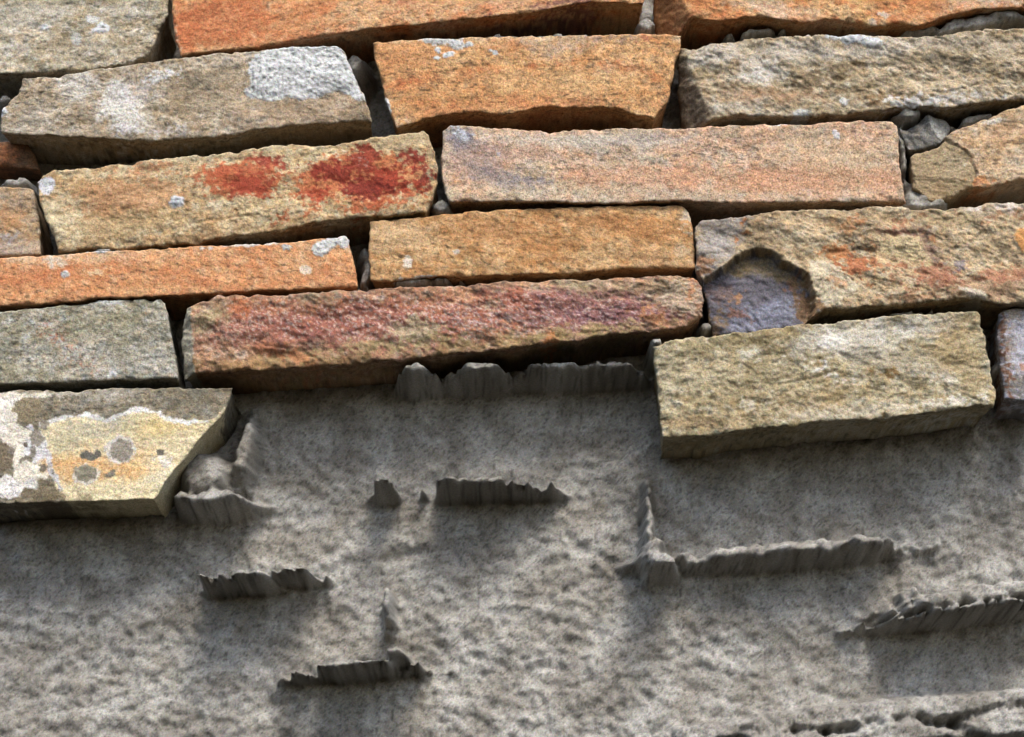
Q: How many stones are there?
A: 20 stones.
